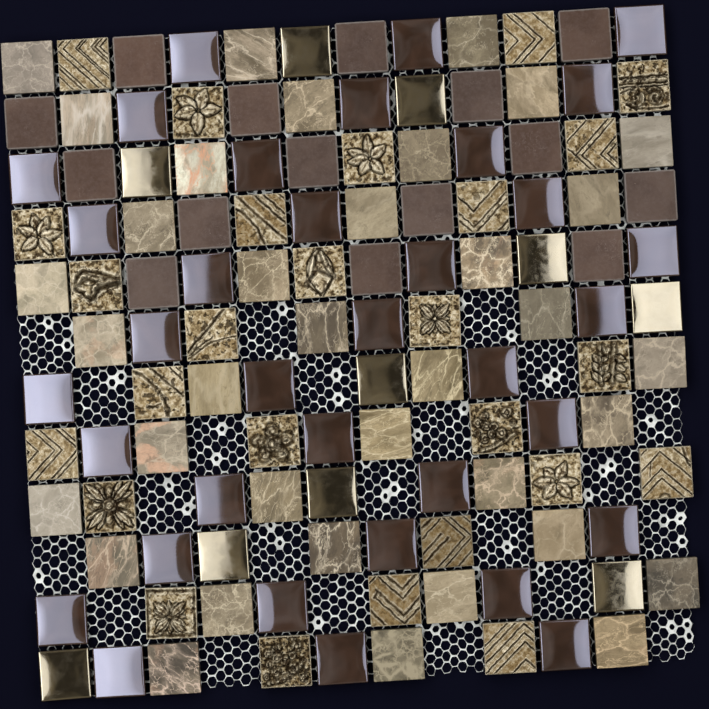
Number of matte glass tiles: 15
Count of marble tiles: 36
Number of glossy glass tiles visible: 35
